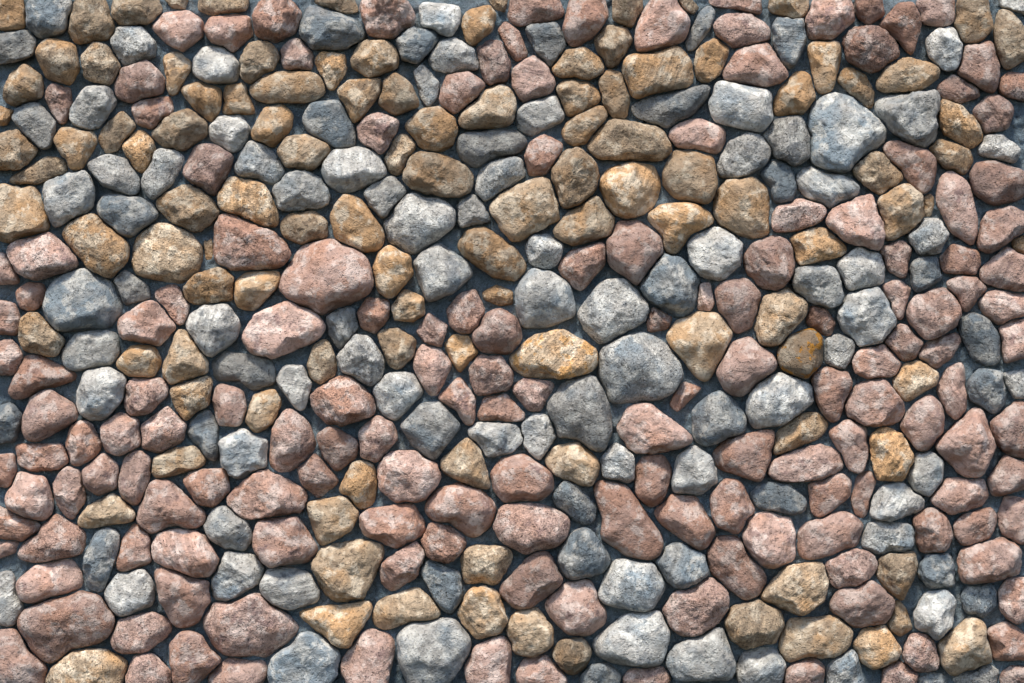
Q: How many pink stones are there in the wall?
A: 159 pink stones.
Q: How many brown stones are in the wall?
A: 114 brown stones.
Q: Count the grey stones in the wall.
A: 104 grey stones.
